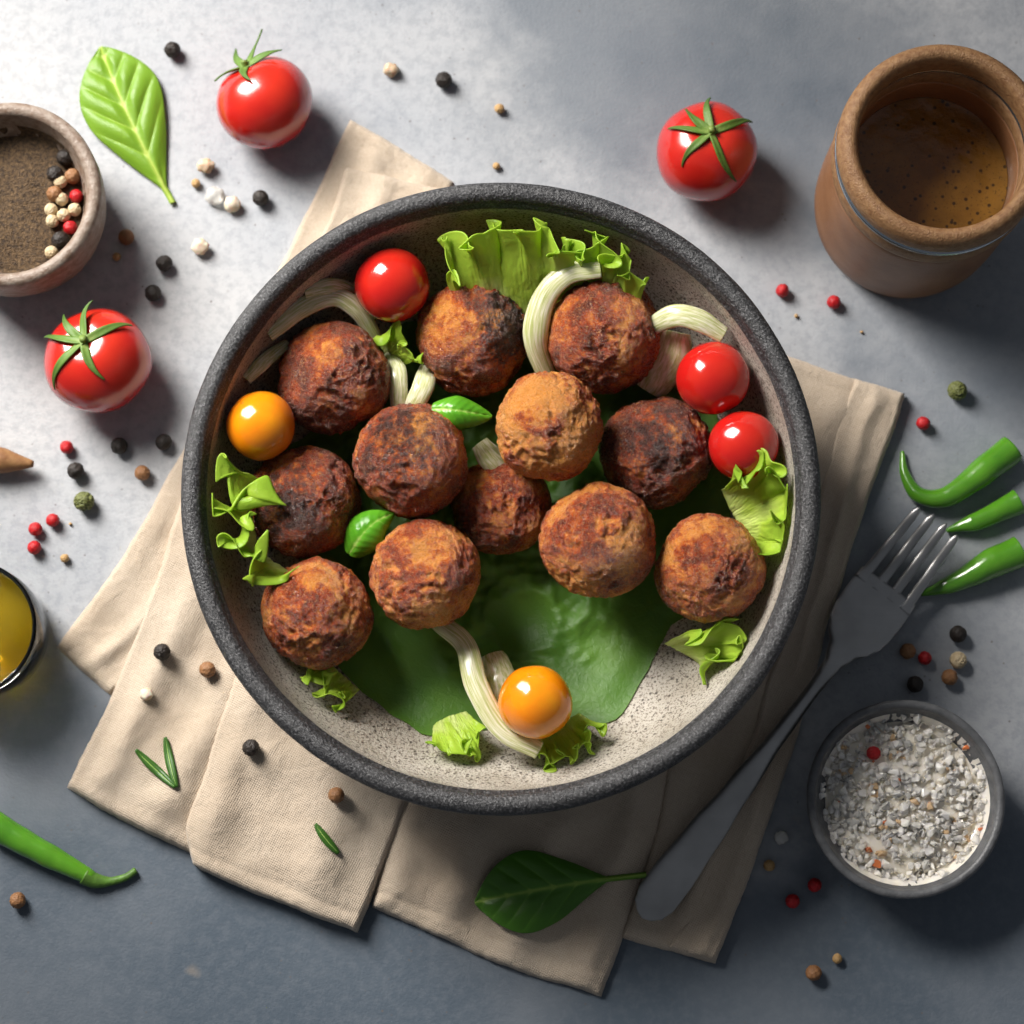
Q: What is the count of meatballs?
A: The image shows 12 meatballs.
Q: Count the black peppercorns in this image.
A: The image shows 15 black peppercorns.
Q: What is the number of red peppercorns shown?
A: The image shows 13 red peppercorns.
